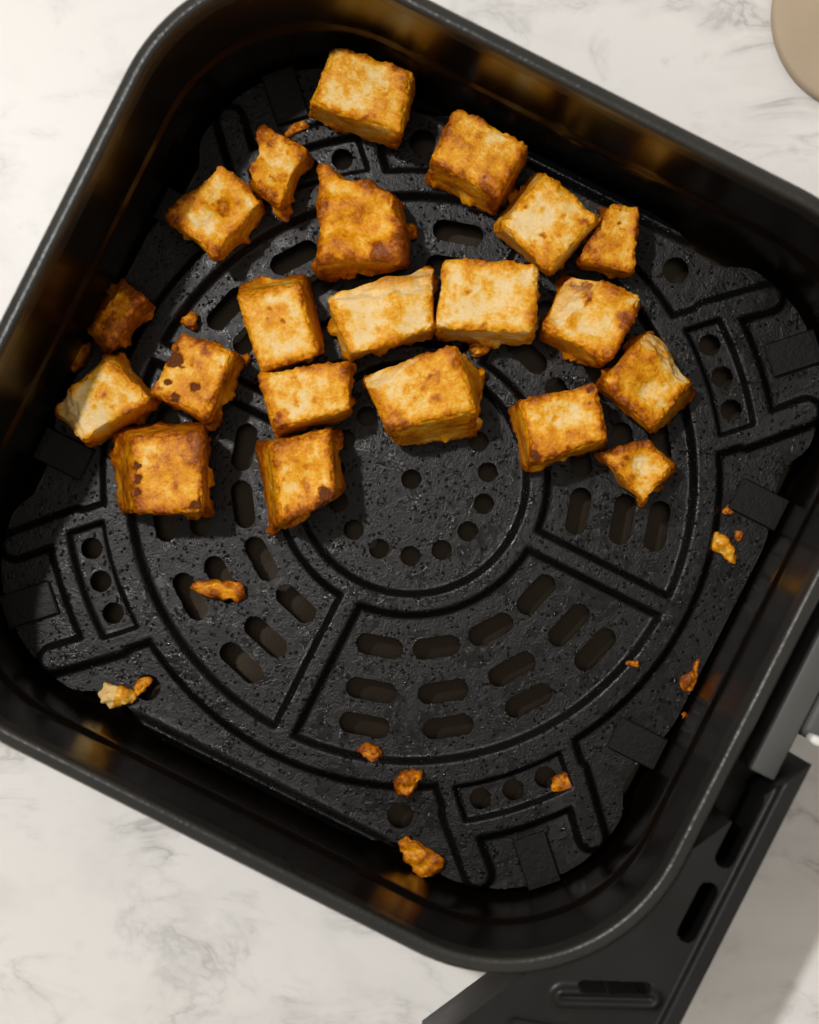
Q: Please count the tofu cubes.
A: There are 21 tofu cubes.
